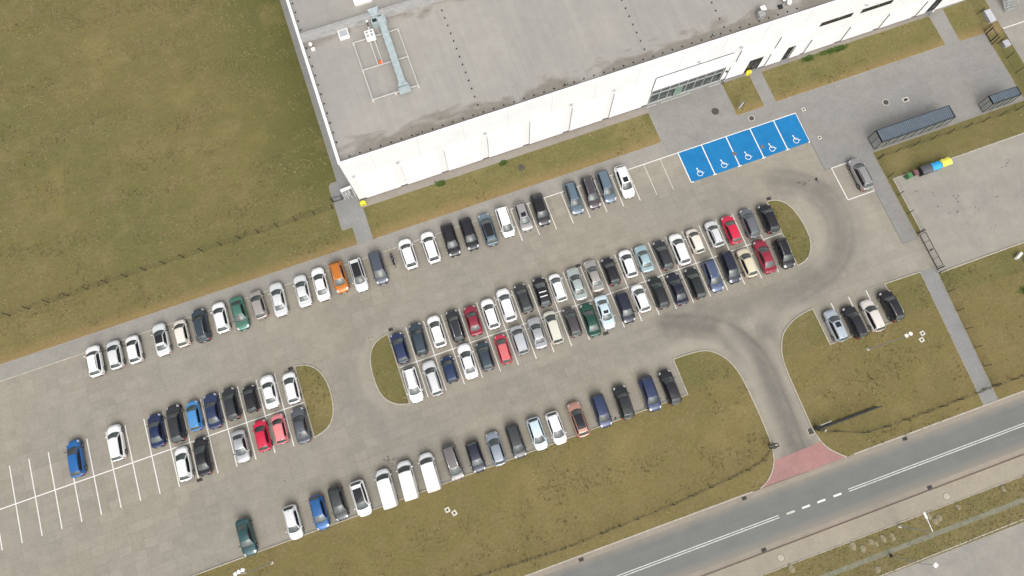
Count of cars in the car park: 111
